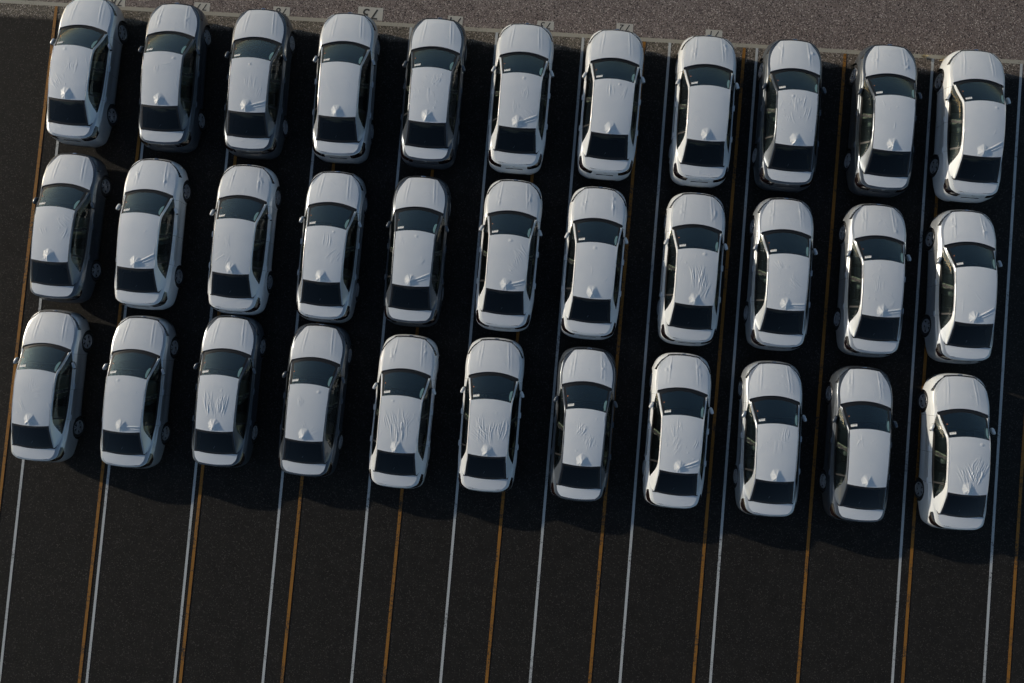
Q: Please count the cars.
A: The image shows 33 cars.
